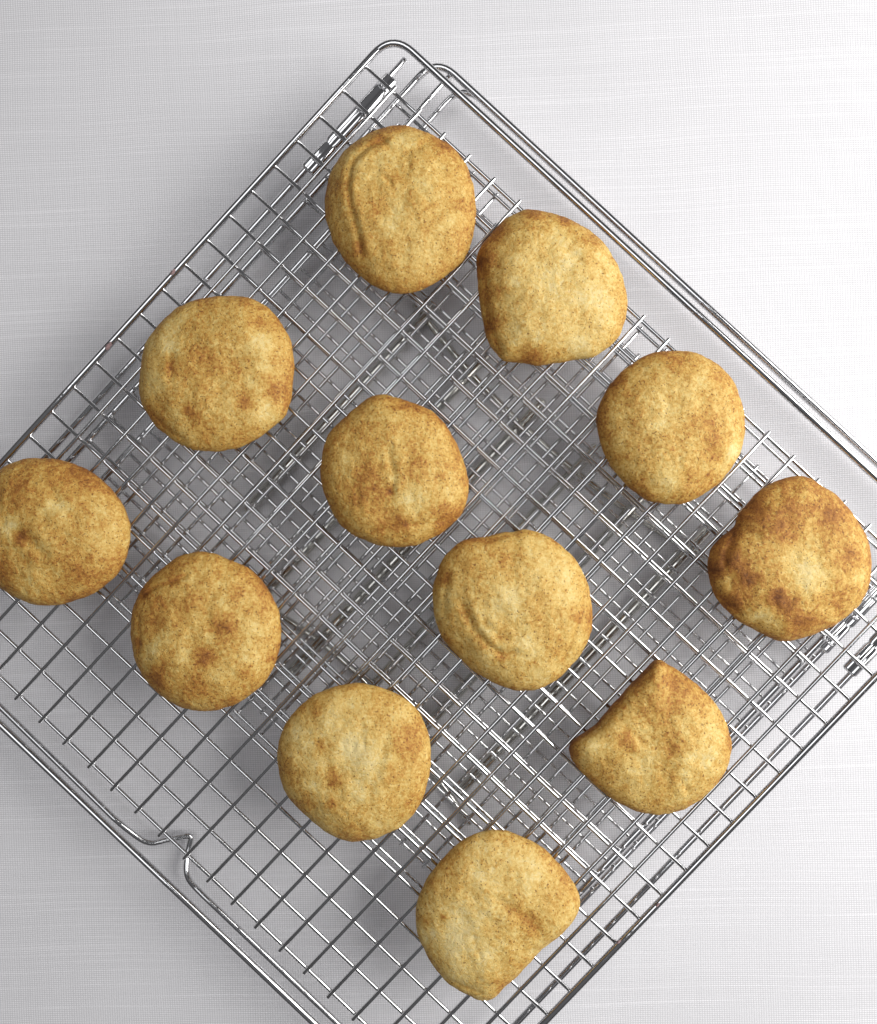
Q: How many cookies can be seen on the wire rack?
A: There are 12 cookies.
